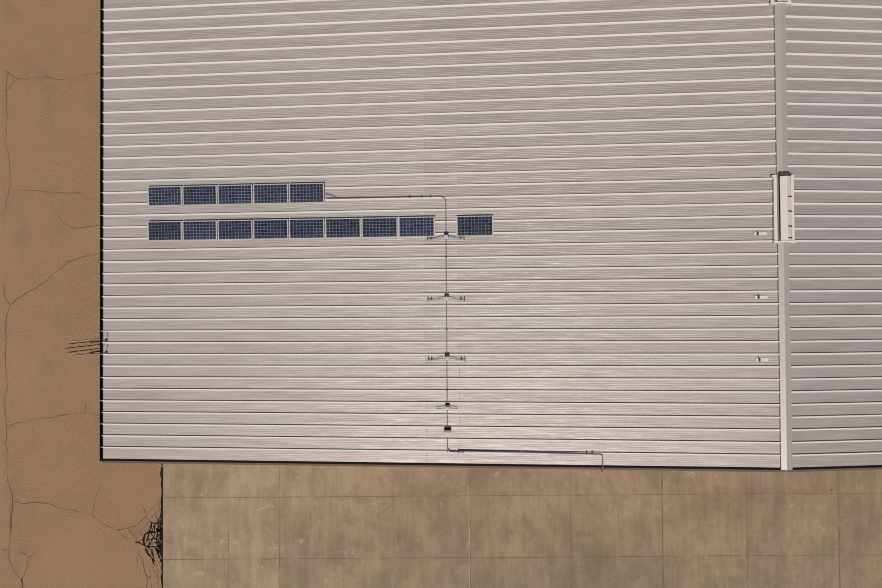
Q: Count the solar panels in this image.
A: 14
